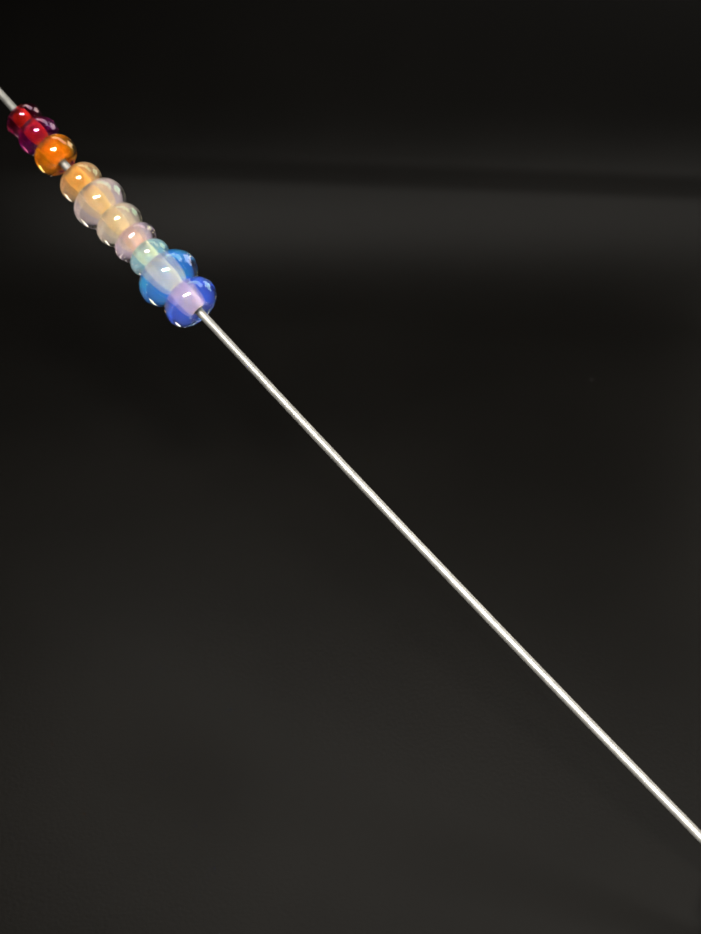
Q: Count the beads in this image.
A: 10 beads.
